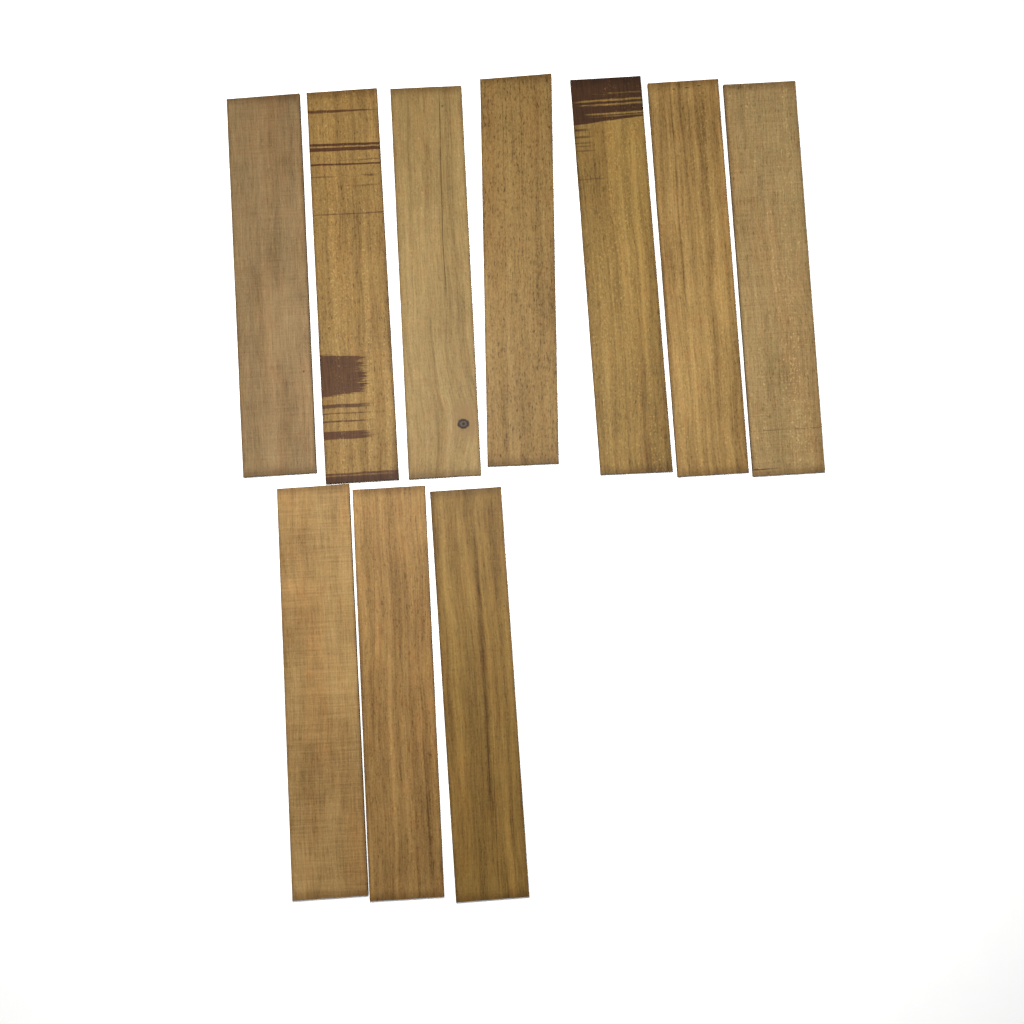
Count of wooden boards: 10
